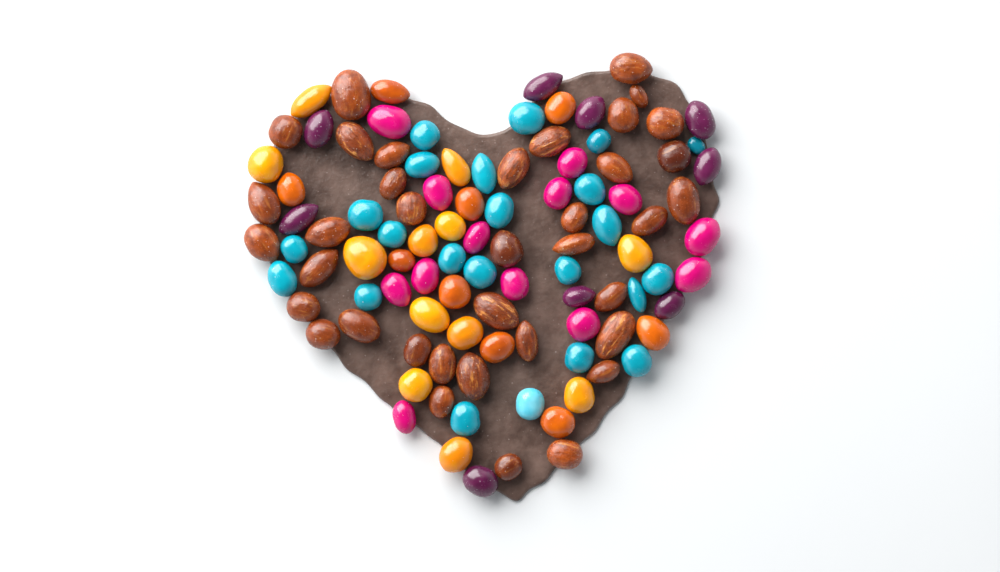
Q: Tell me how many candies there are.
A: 66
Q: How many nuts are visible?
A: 37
